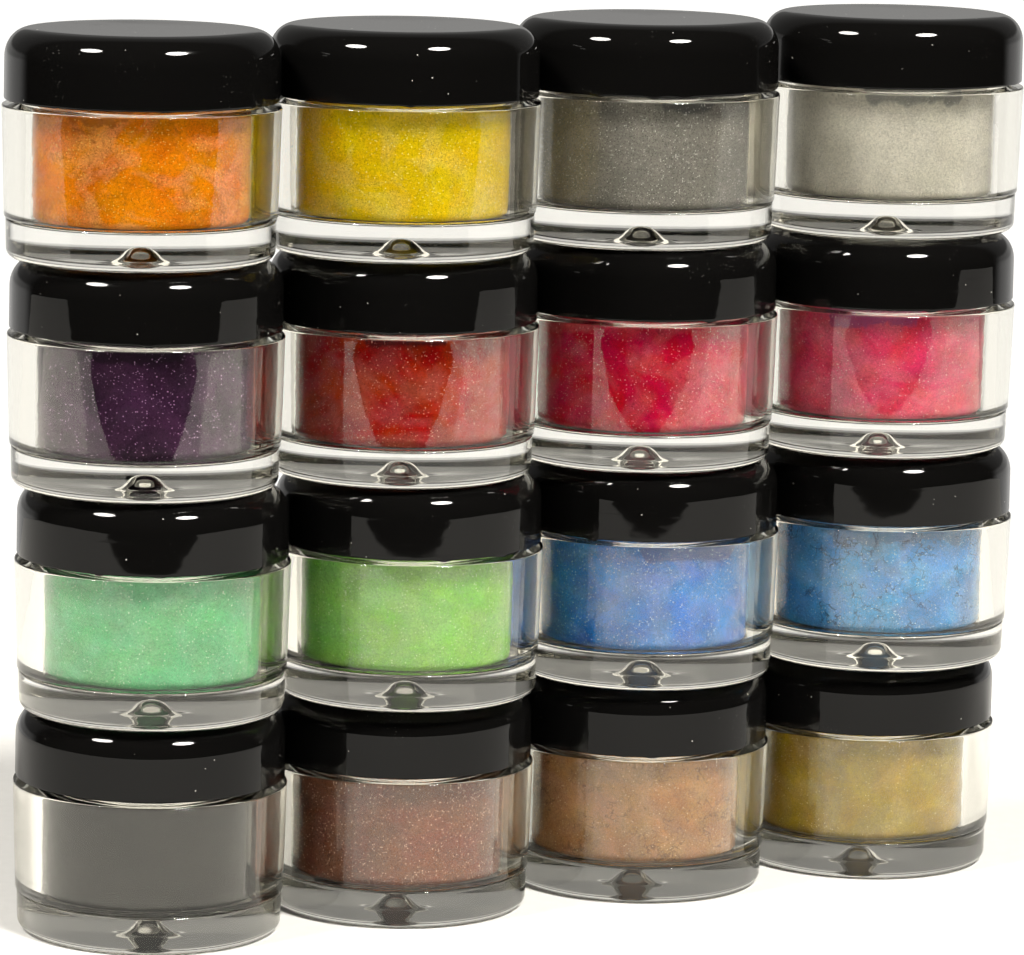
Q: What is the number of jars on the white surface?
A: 16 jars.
